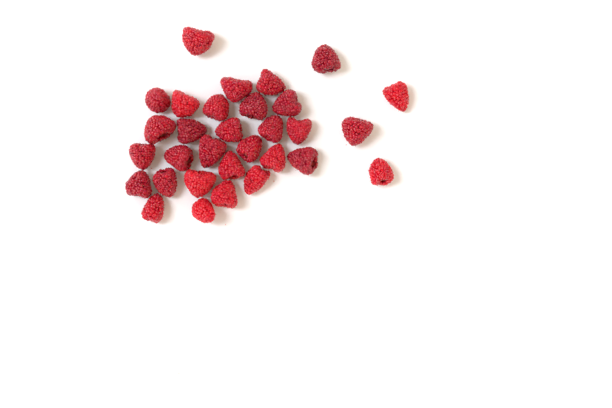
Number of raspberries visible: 31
